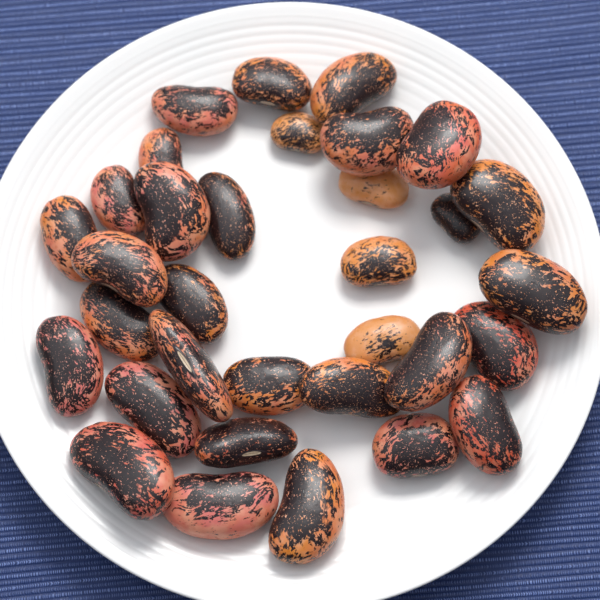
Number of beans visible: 33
